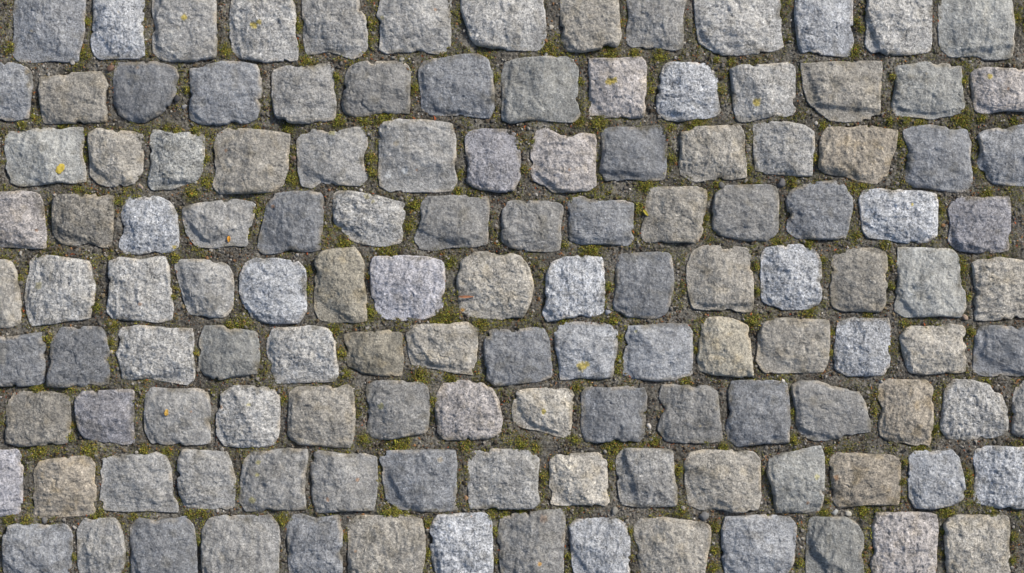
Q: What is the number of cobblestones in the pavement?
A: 129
